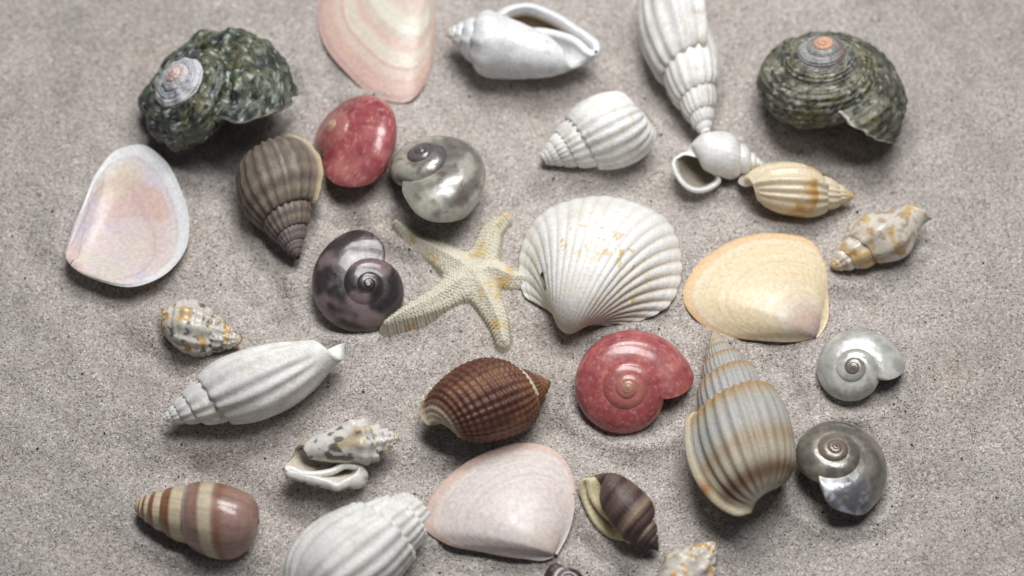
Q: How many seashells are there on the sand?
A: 30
